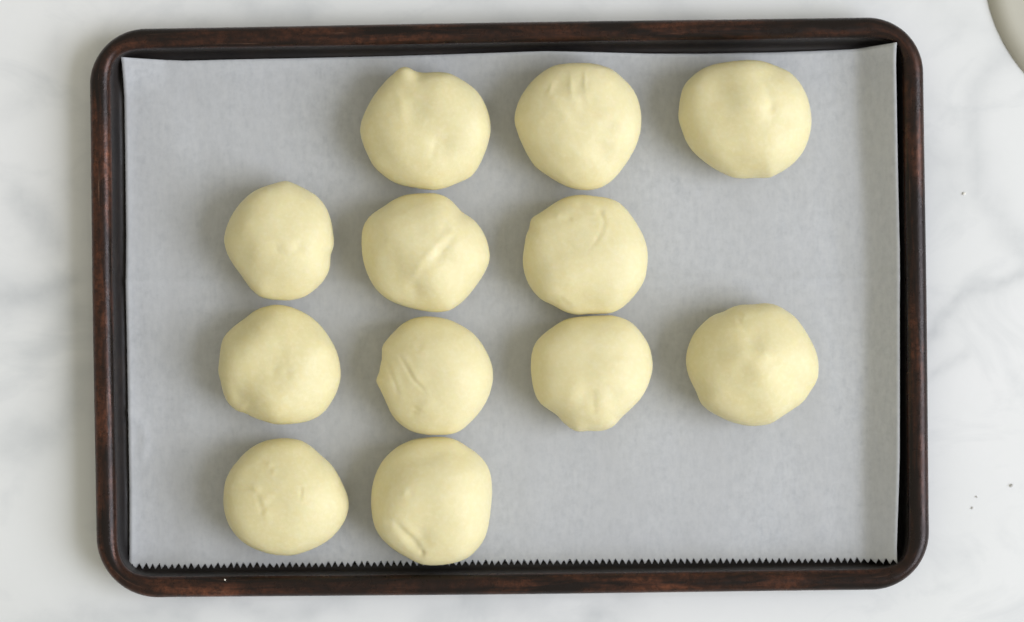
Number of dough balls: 12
